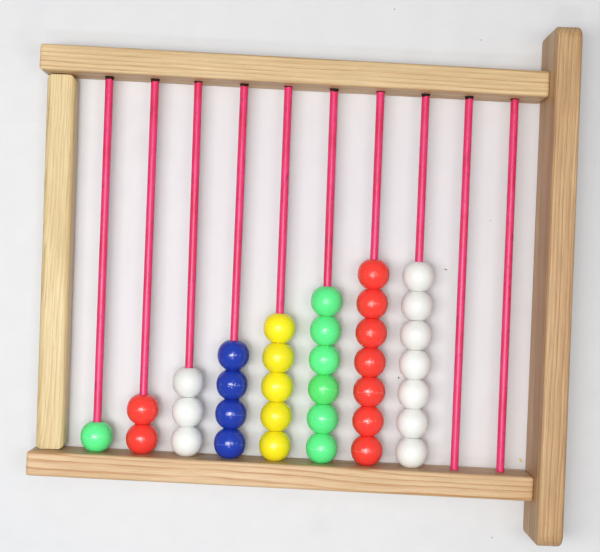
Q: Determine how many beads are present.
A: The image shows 35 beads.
